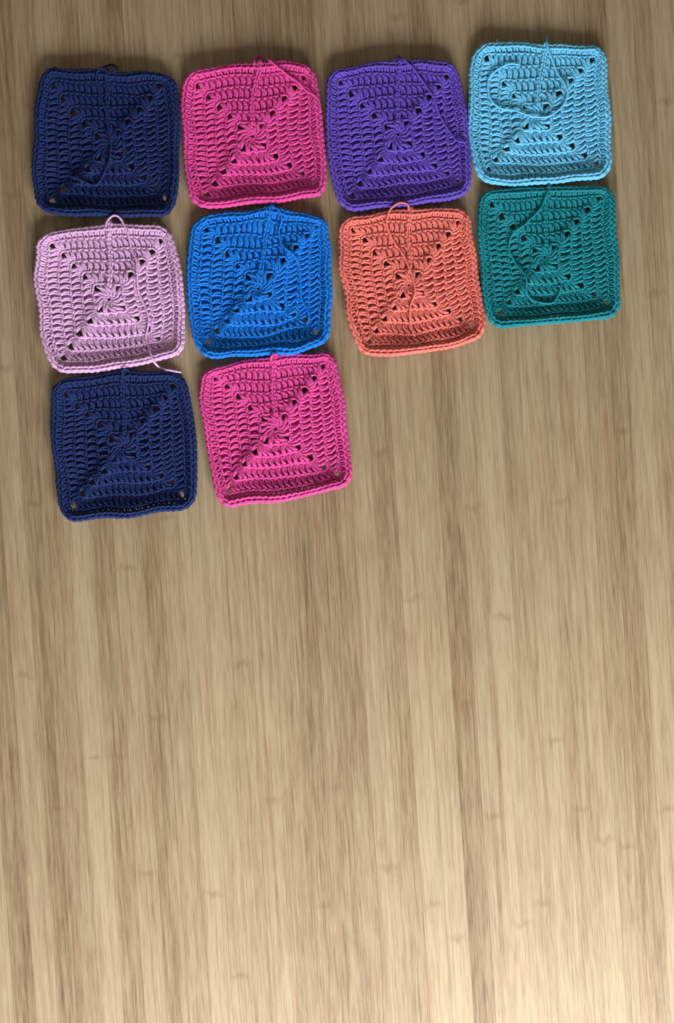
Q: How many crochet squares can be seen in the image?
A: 10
